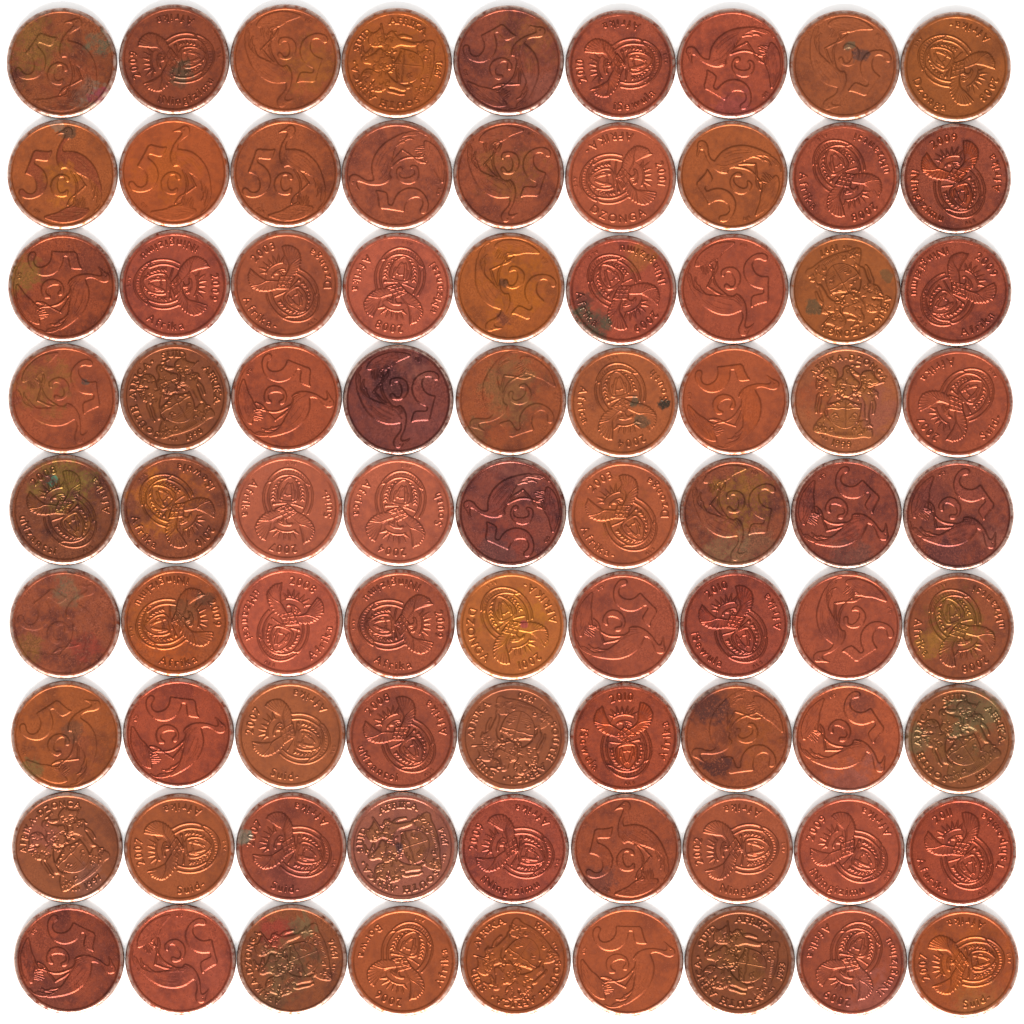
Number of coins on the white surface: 81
